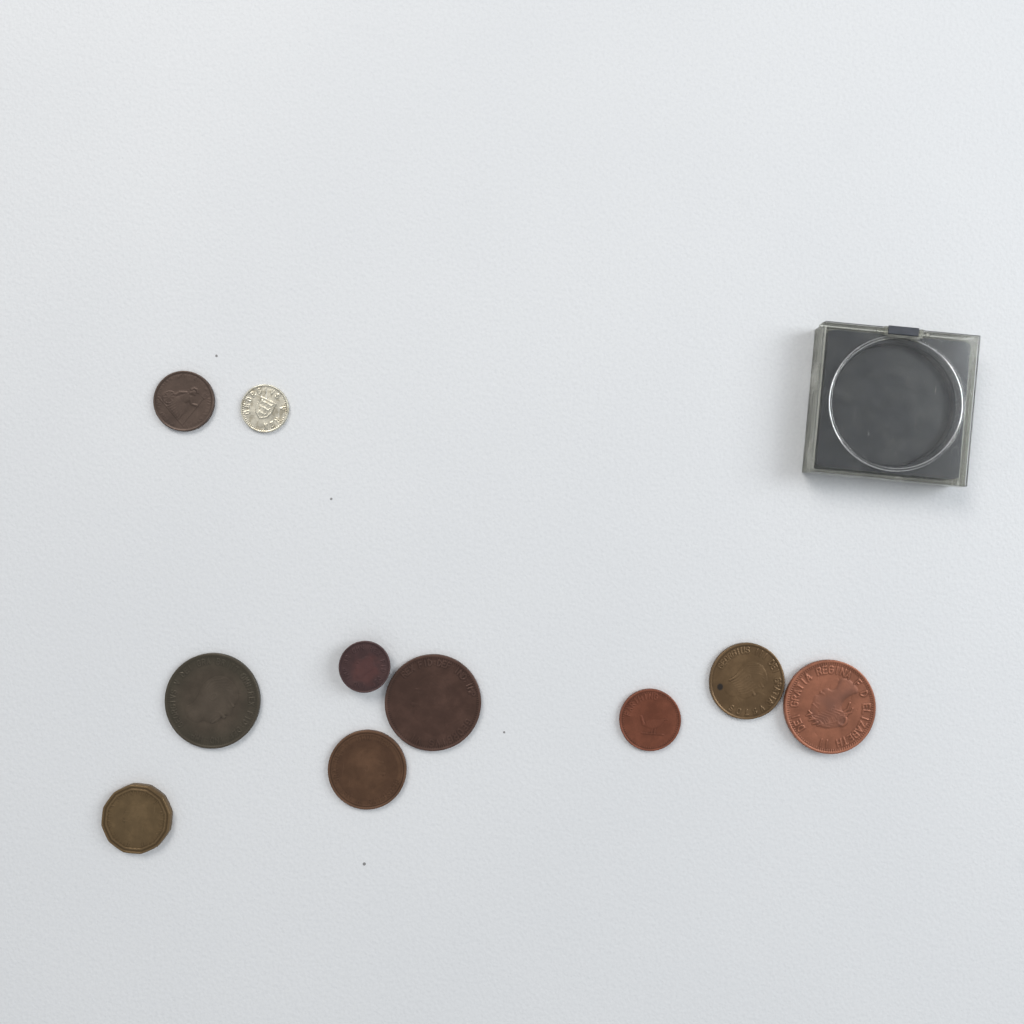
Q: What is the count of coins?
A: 10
